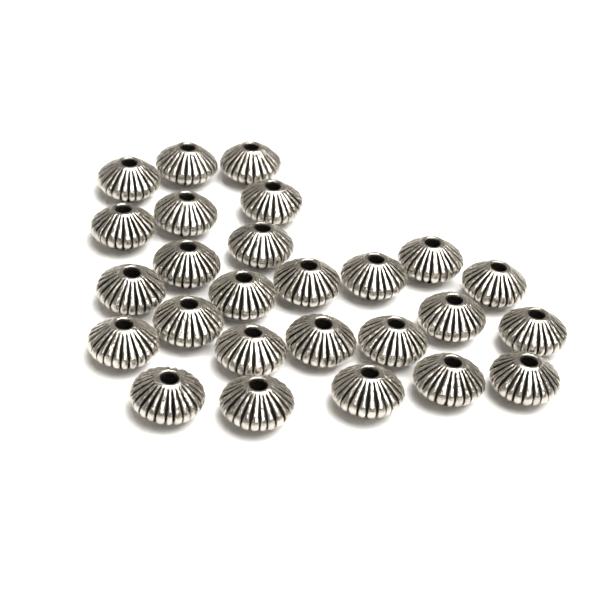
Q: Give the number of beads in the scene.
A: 26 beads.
